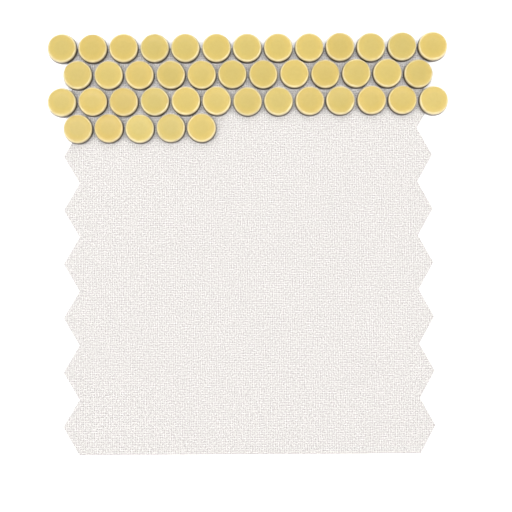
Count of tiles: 43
